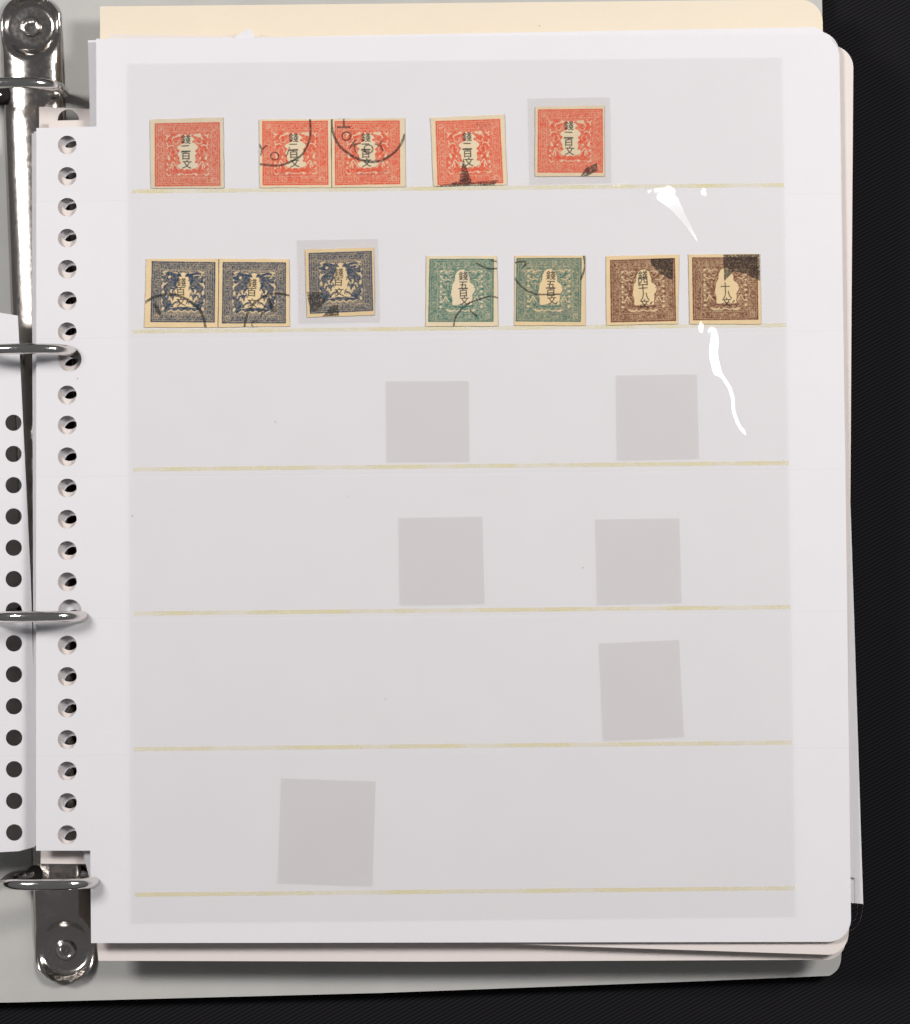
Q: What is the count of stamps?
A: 12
